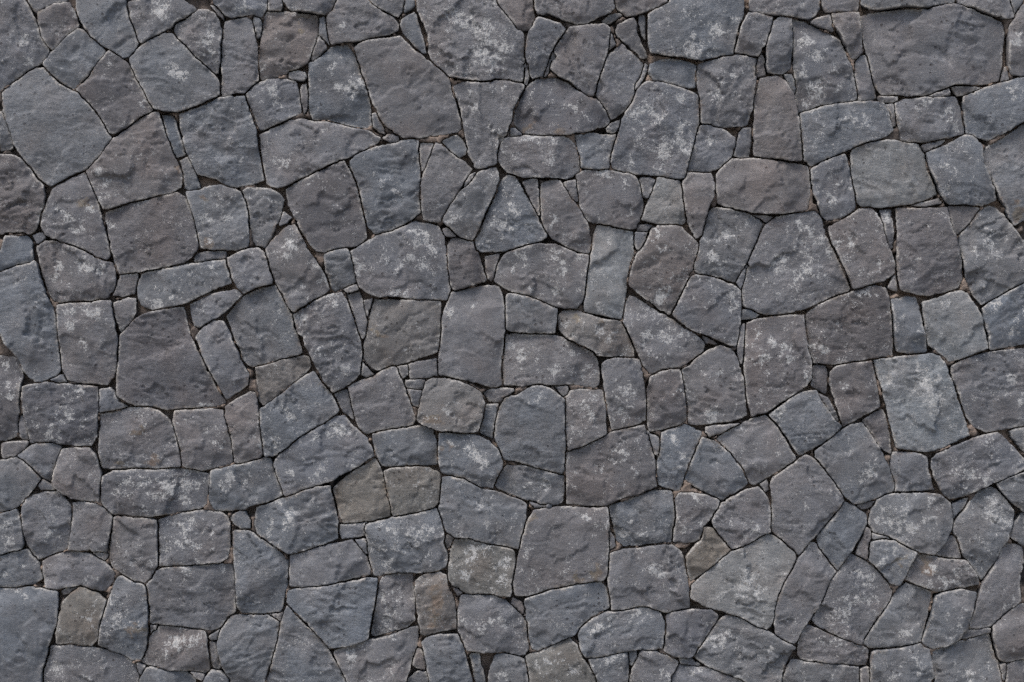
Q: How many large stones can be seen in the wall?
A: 200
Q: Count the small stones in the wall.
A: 118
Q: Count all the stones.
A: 318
